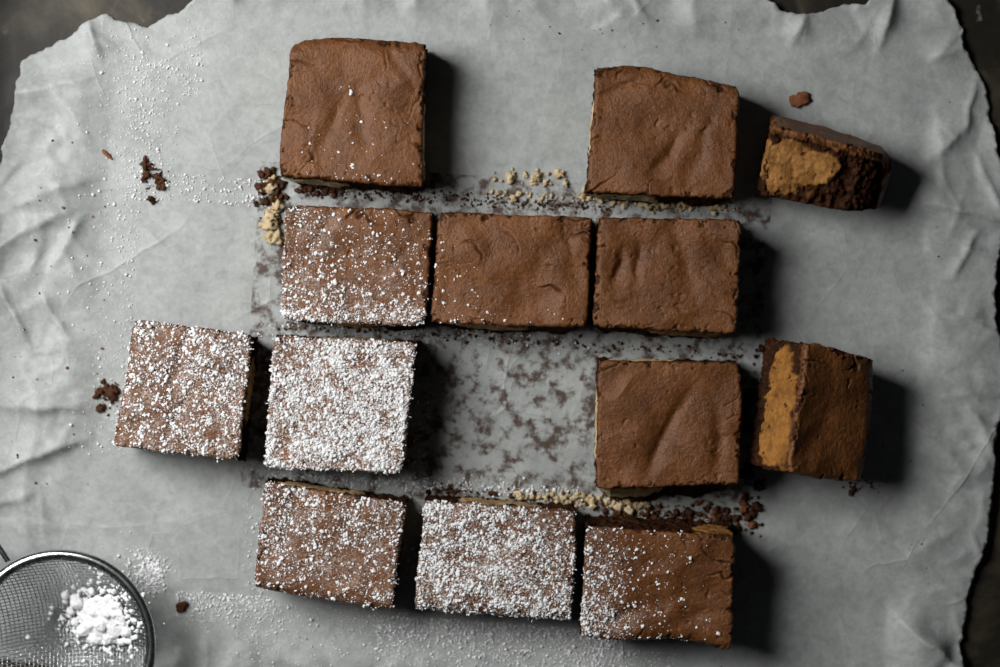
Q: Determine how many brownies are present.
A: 13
